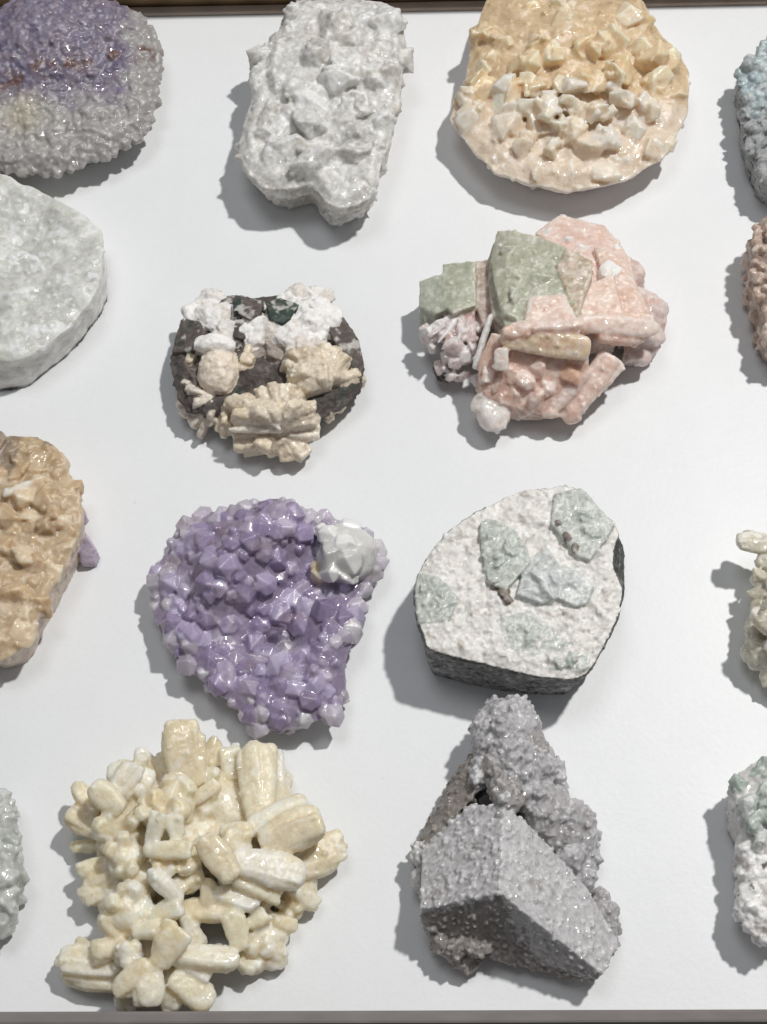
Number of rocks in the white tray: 16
